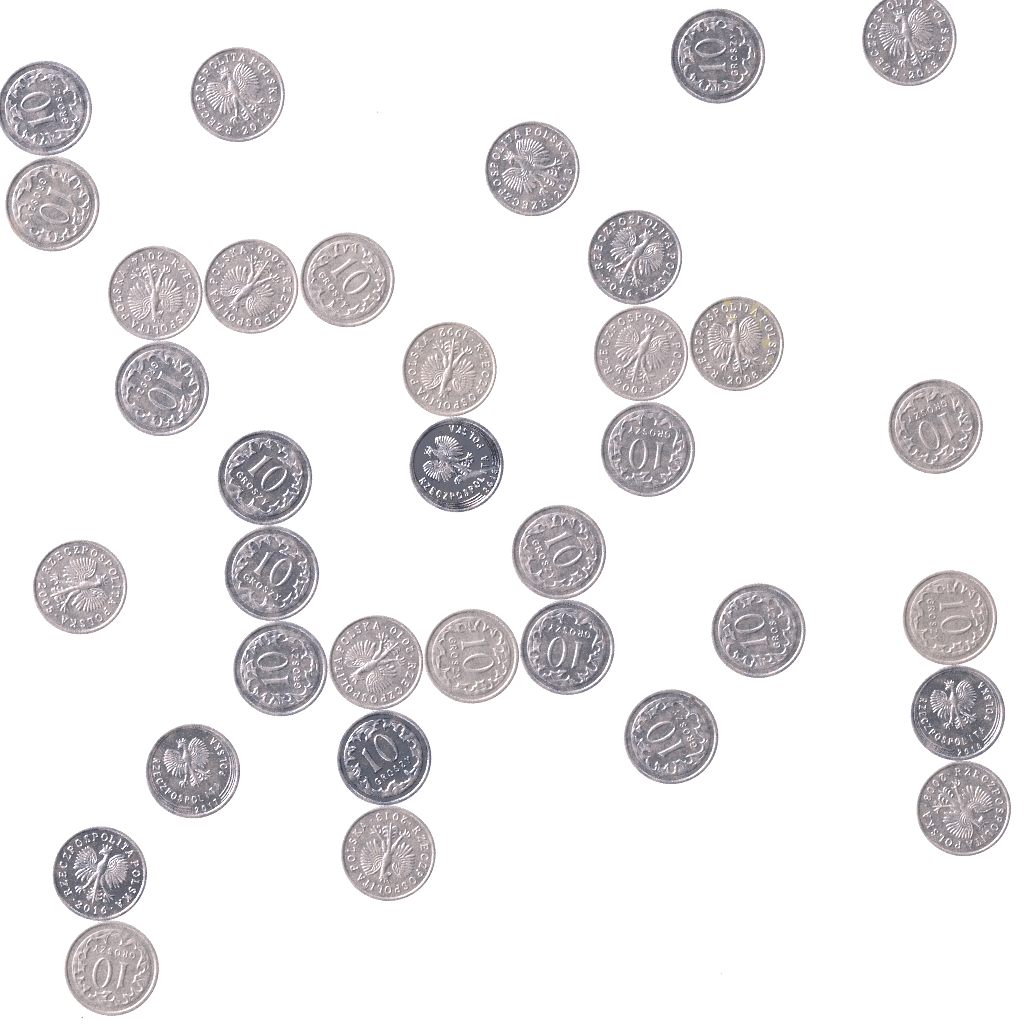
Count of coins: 35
